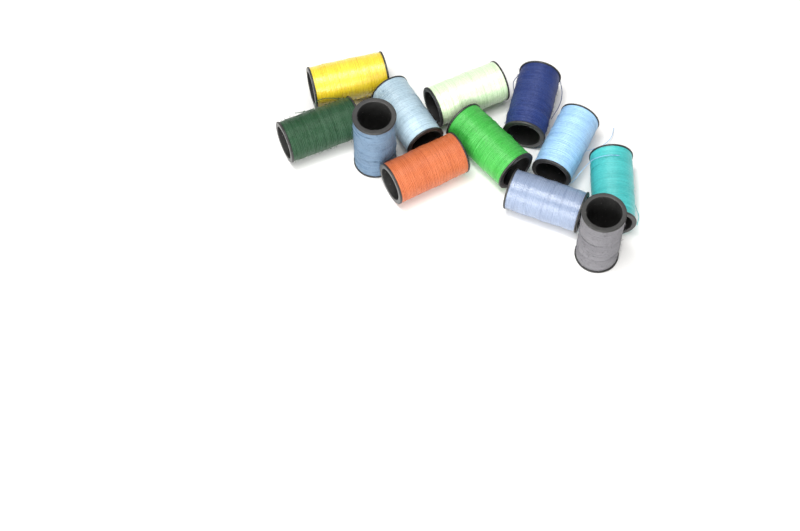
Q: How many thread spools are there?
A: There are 12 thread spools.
